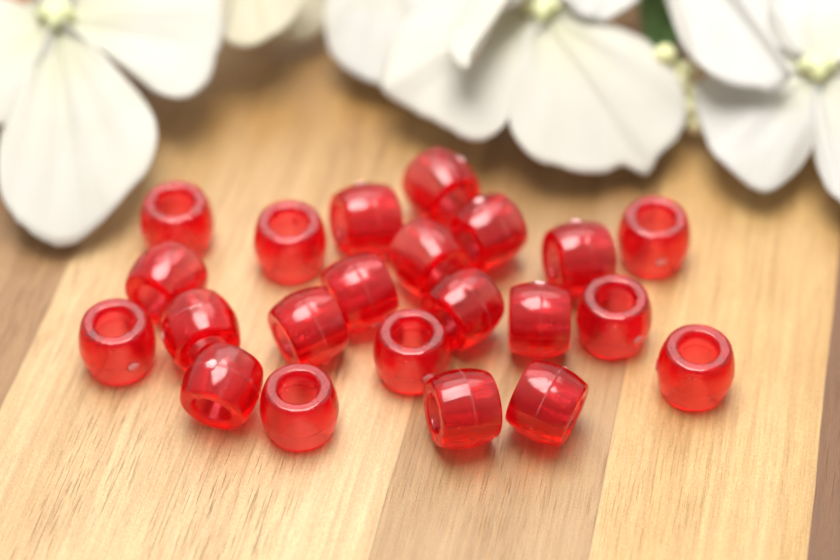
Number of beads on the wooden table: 22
